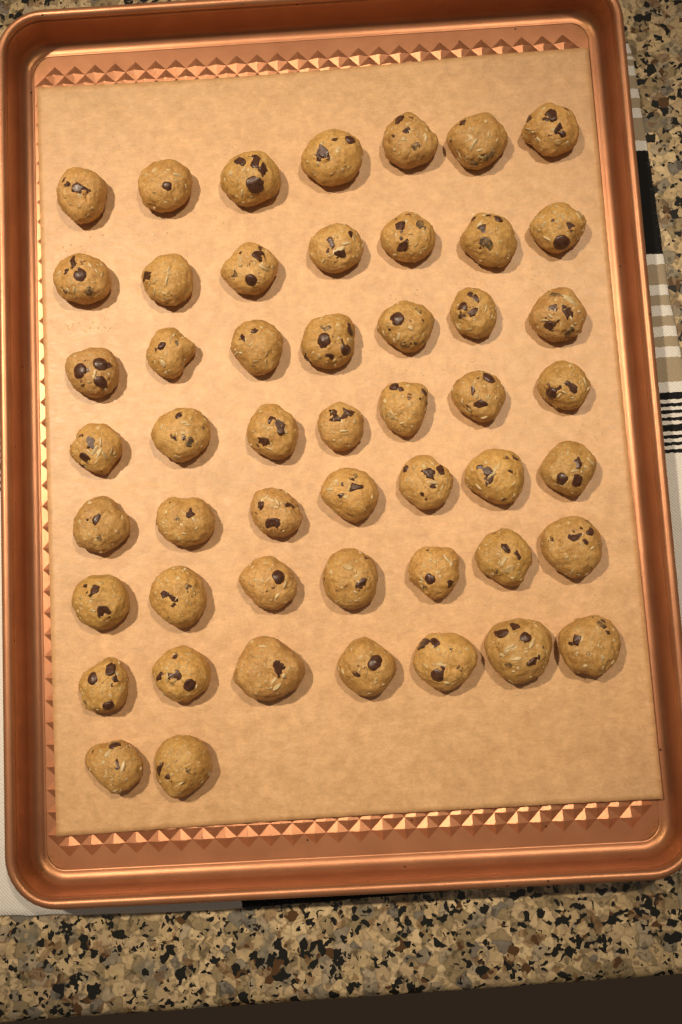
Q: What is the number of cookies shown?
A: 51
